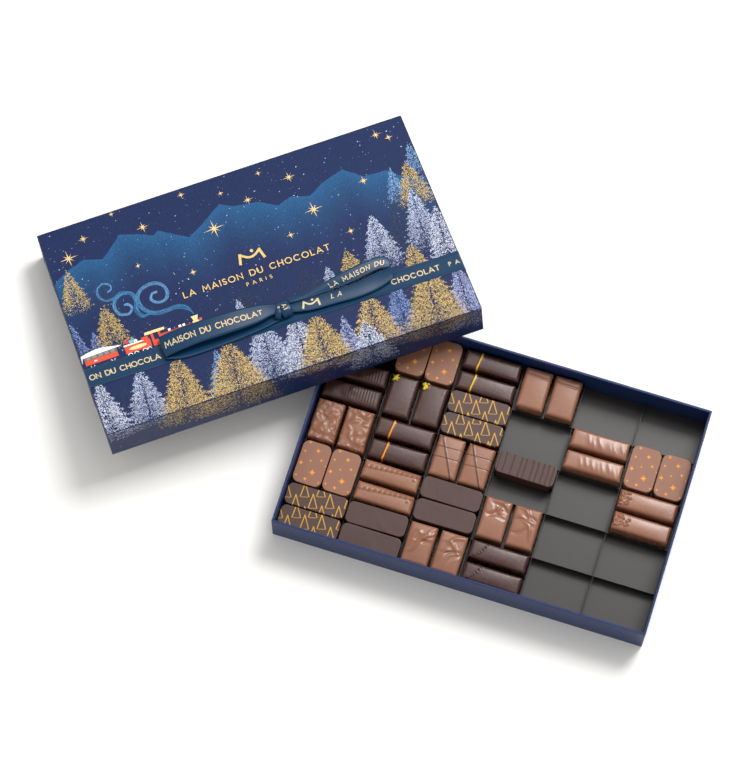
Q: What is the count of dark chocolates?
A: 19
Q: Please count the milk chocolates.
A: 22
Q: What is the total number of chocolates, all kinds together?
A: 41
